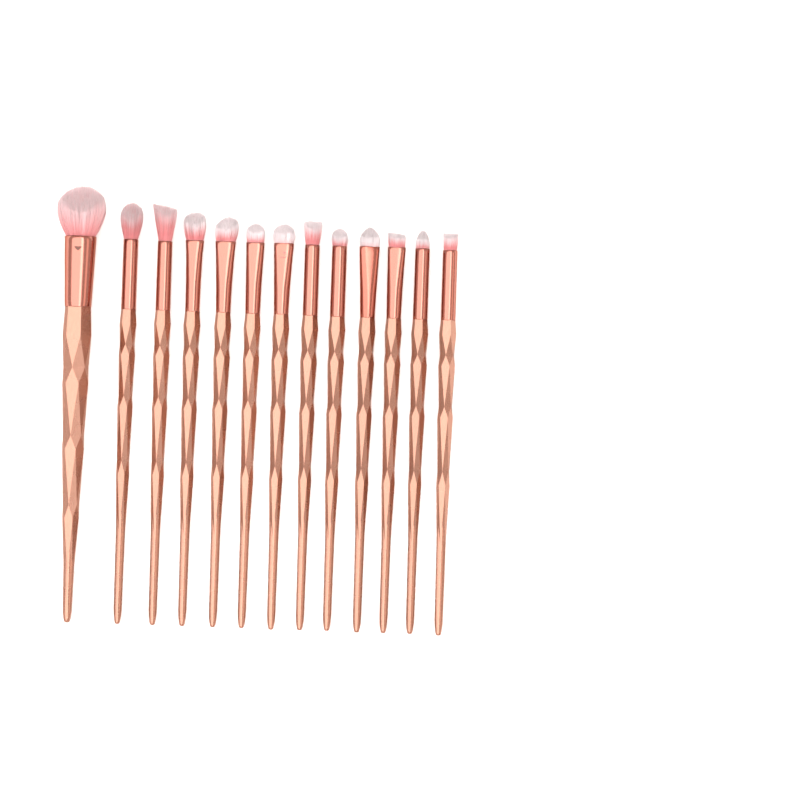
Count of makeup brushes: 13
